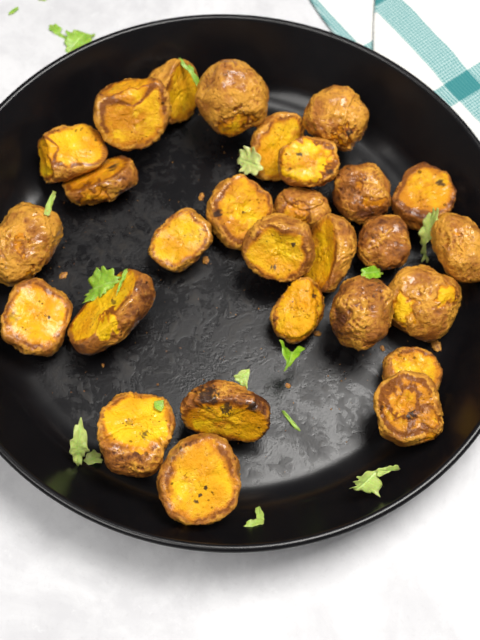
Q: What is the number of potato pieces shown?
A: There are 28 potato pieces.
